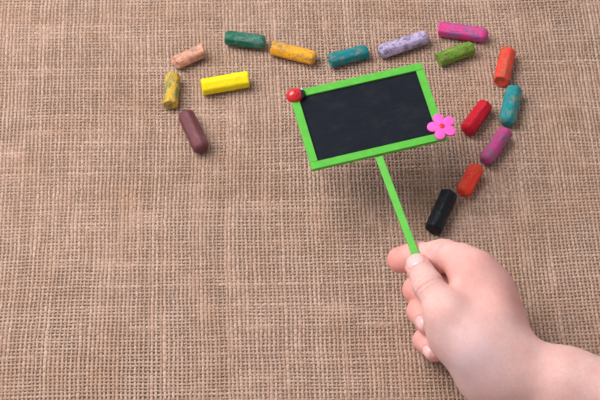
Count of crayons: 16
